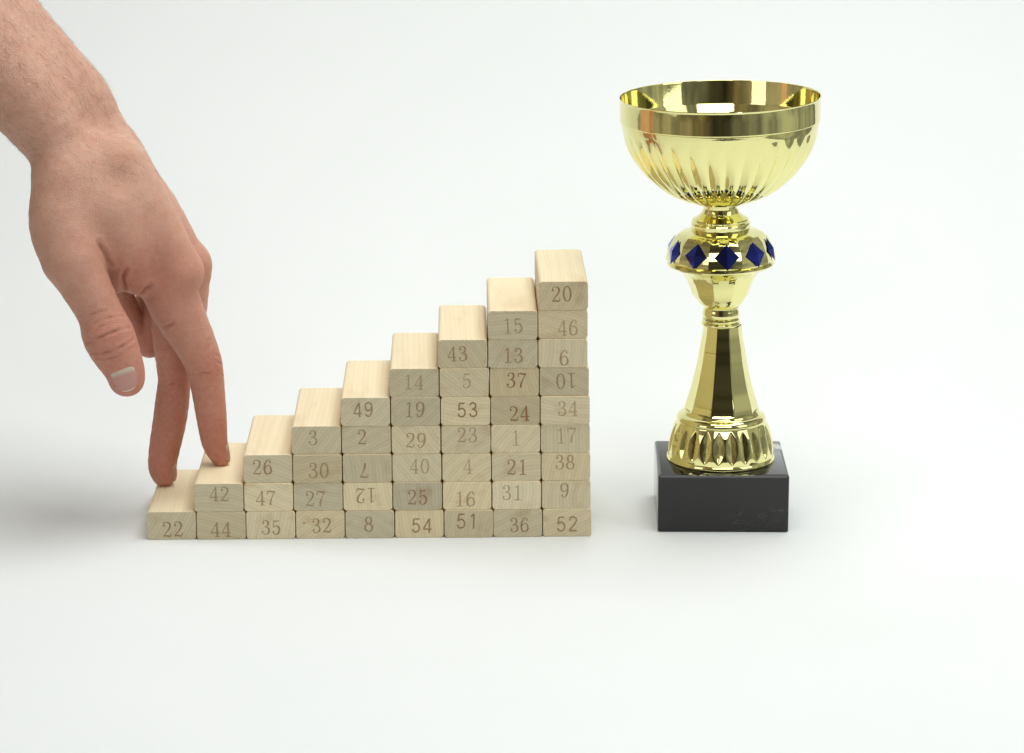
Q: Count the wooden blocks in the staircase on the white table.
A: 45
